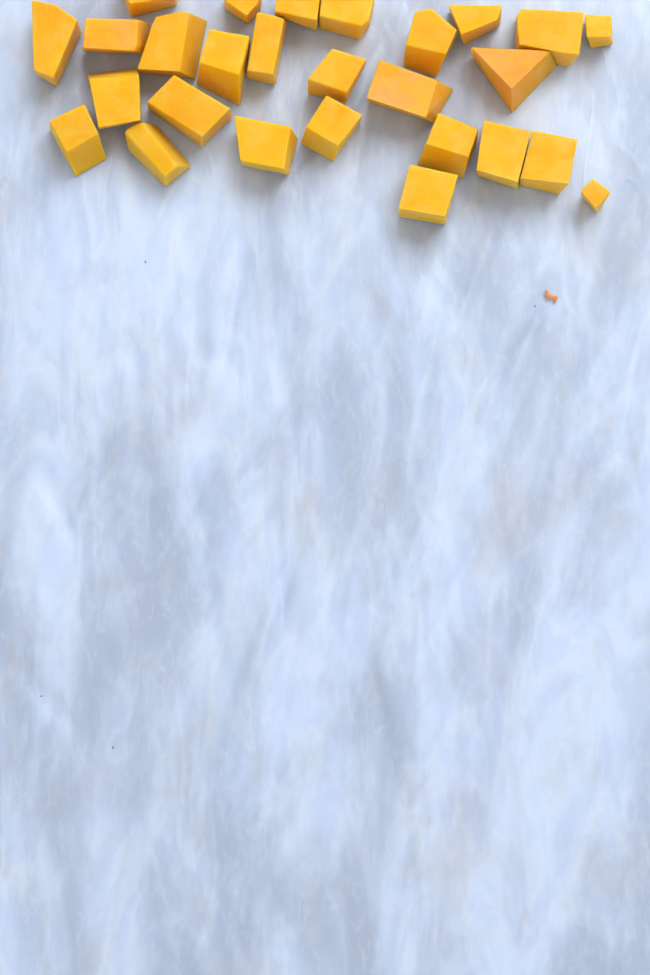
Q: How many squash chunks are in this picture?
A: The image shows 27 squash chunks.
